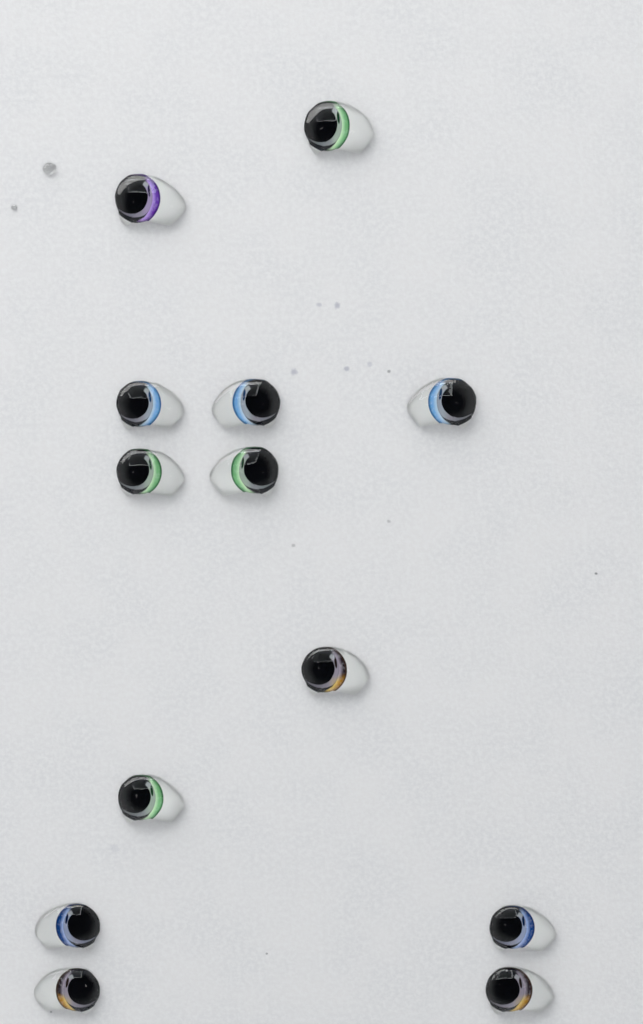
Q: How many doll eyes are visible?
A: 13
